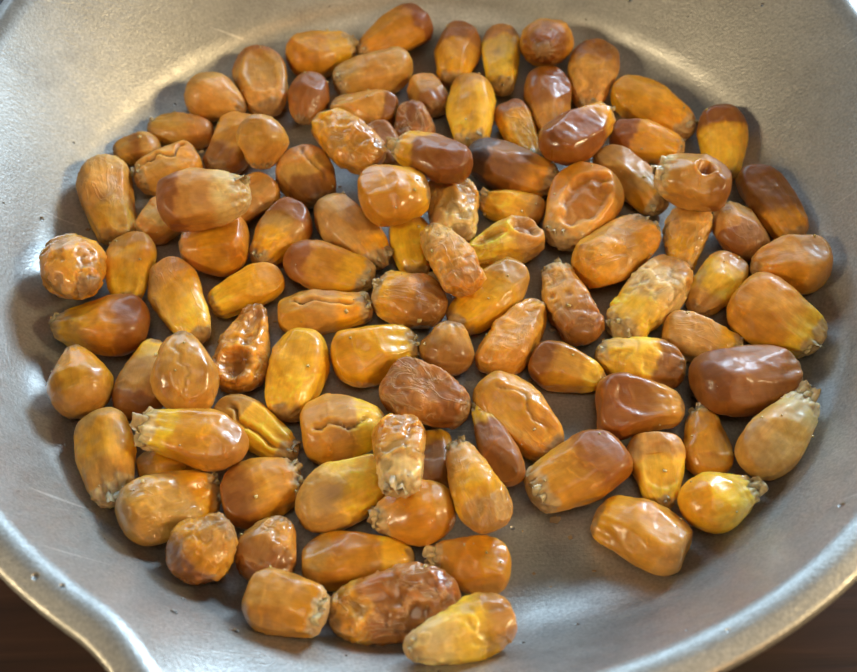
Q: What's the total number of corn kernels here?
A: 105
